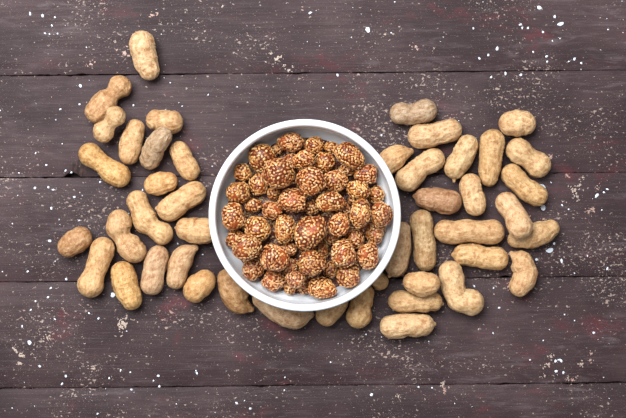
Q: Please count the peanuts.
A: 46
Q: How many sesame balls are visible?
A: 54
